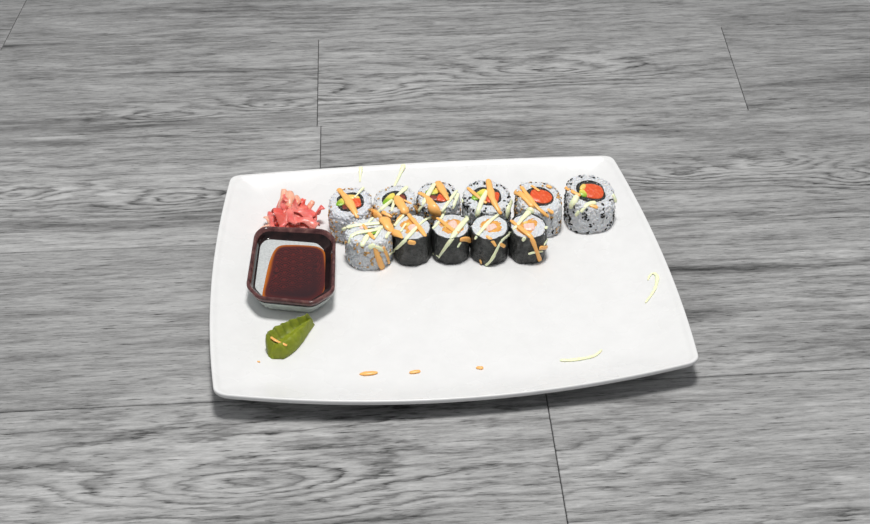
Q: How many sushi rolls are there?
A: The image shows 11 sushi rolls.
